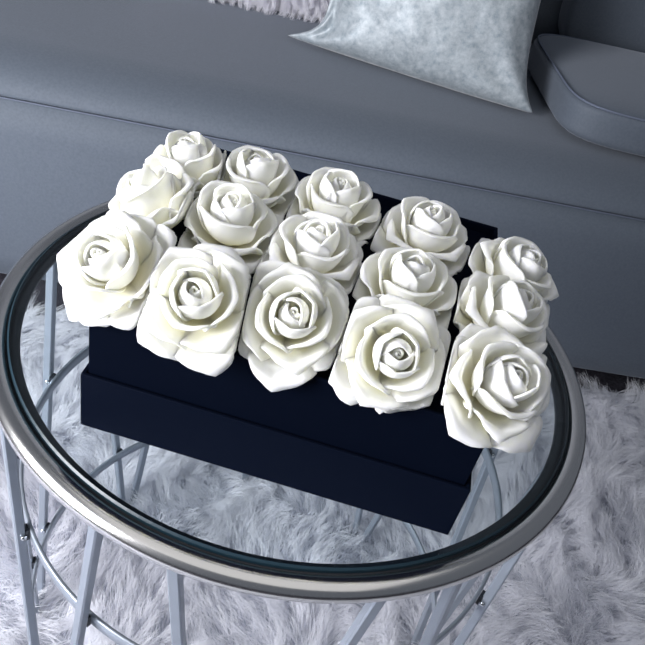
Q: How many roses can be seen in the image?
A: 15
